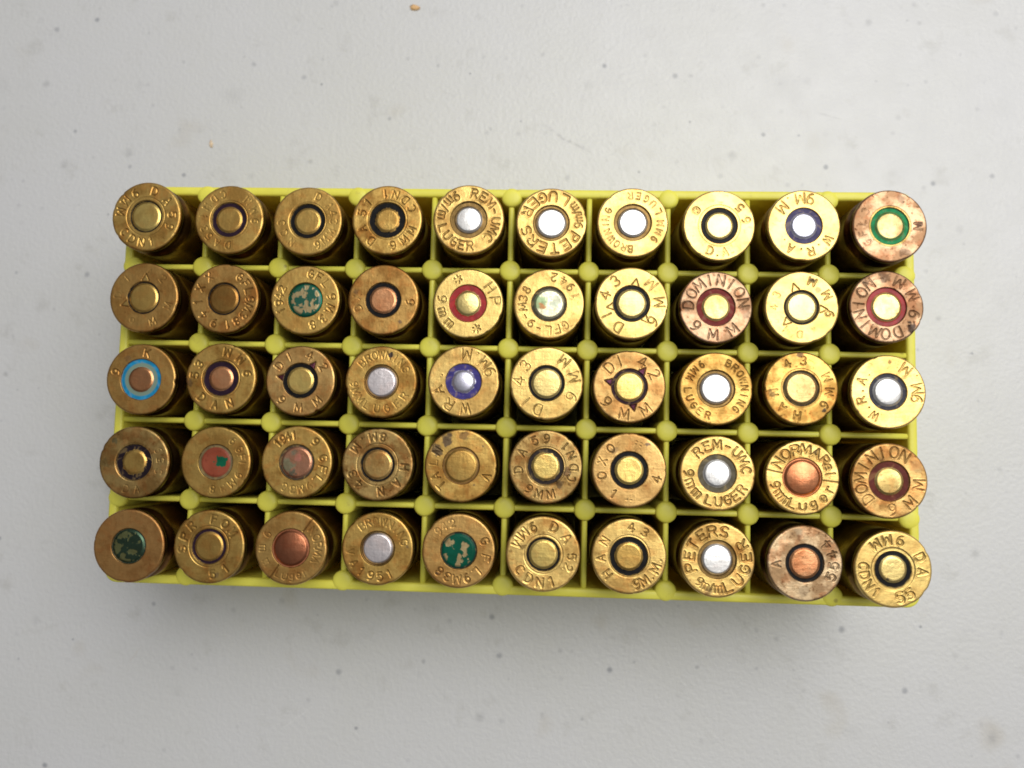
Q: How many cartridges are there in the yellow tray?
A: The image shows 50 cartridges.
